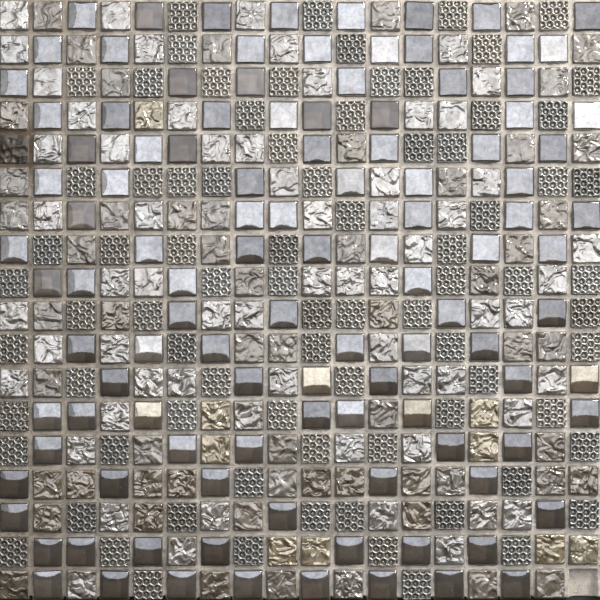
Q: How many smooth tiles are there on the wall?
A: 111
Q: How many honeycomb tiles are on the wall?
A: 81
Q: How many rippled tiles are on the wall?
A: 131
